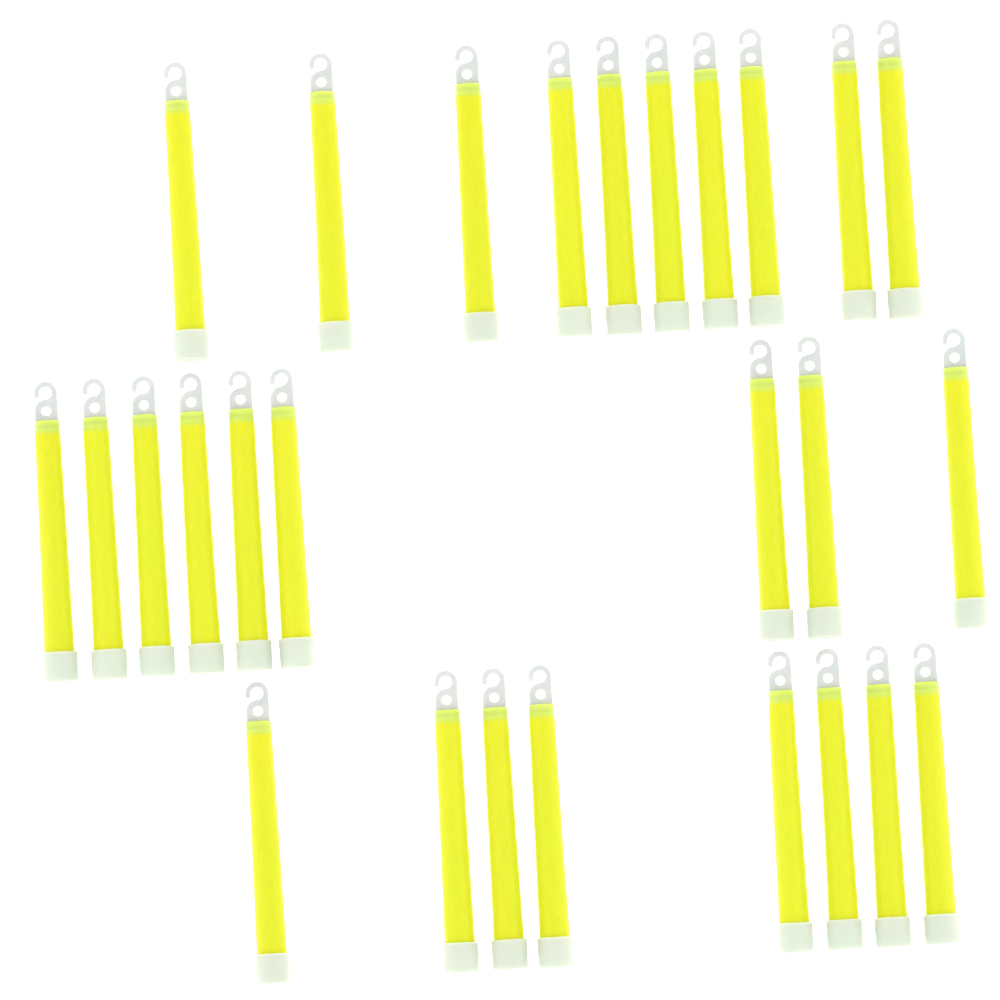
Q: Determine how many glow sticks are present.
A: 27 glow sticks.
